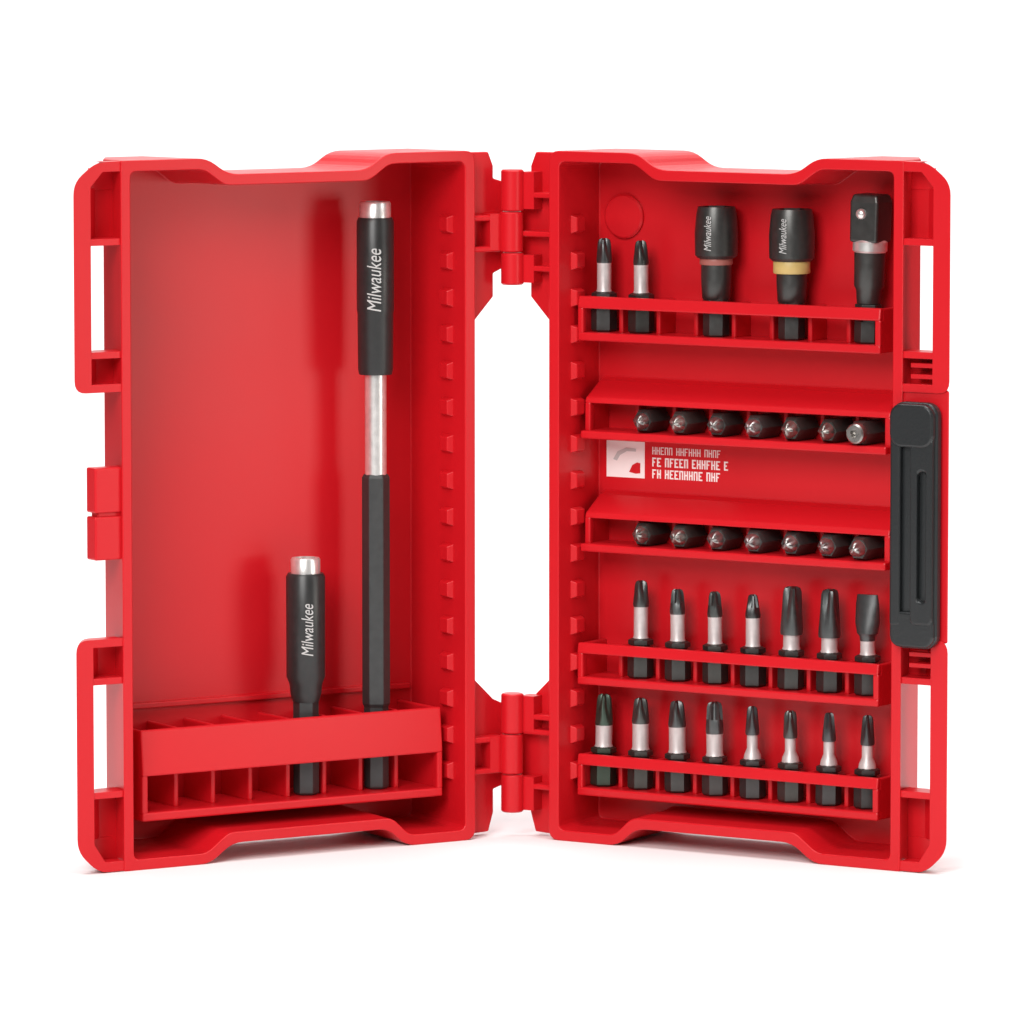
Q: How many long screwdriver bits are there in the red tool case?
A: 17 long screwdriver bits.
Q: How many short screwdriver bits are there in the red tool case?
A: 14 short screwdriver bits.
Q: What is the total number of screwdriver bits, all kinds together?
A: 31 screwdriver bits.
